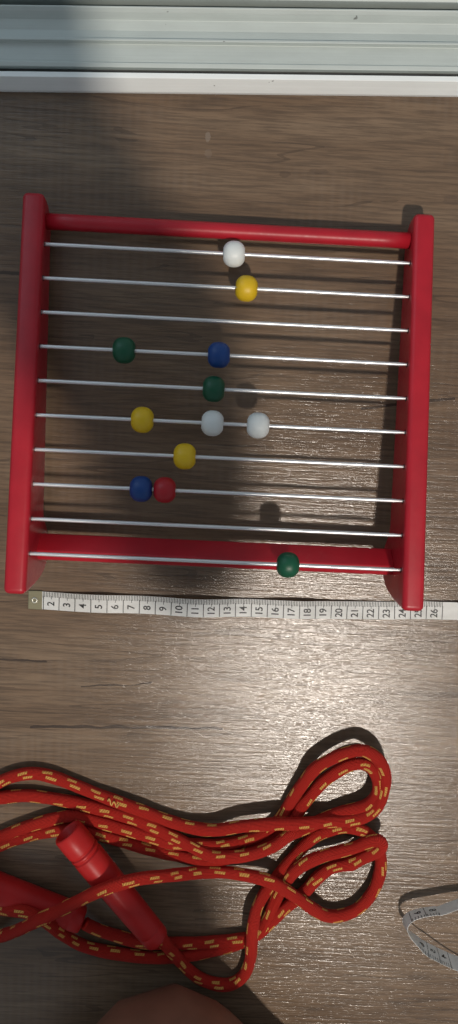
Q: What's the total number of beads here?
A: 12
